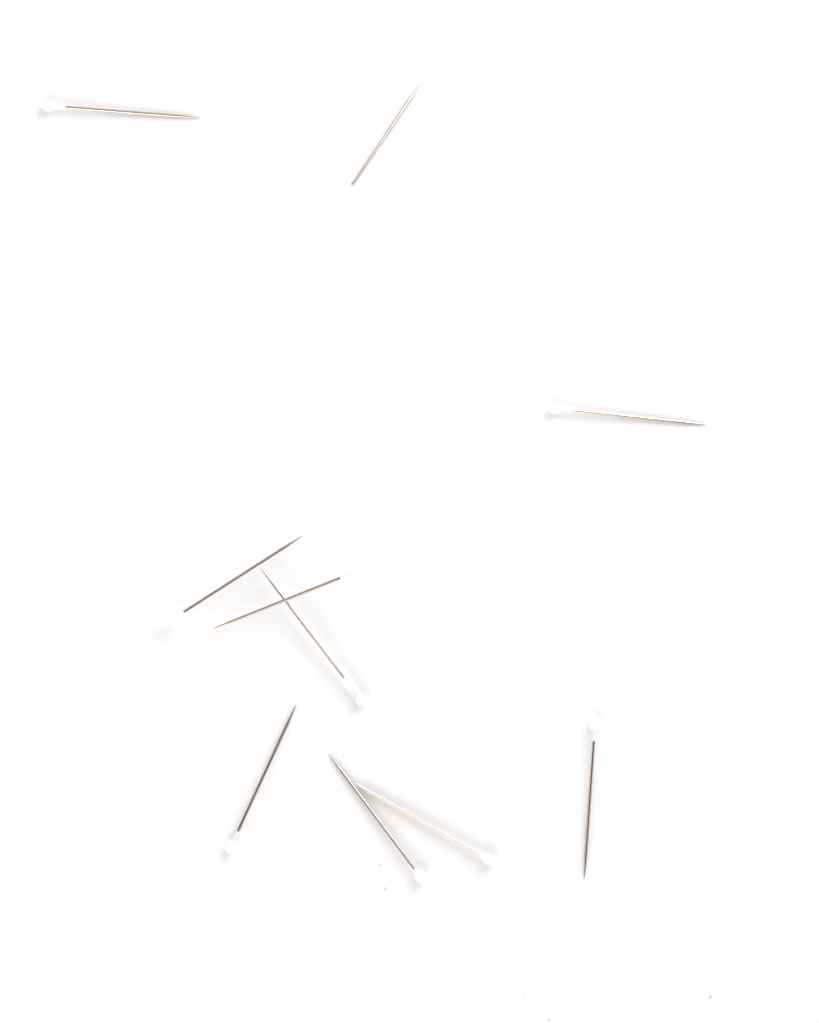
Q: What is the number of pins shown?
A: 10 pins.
